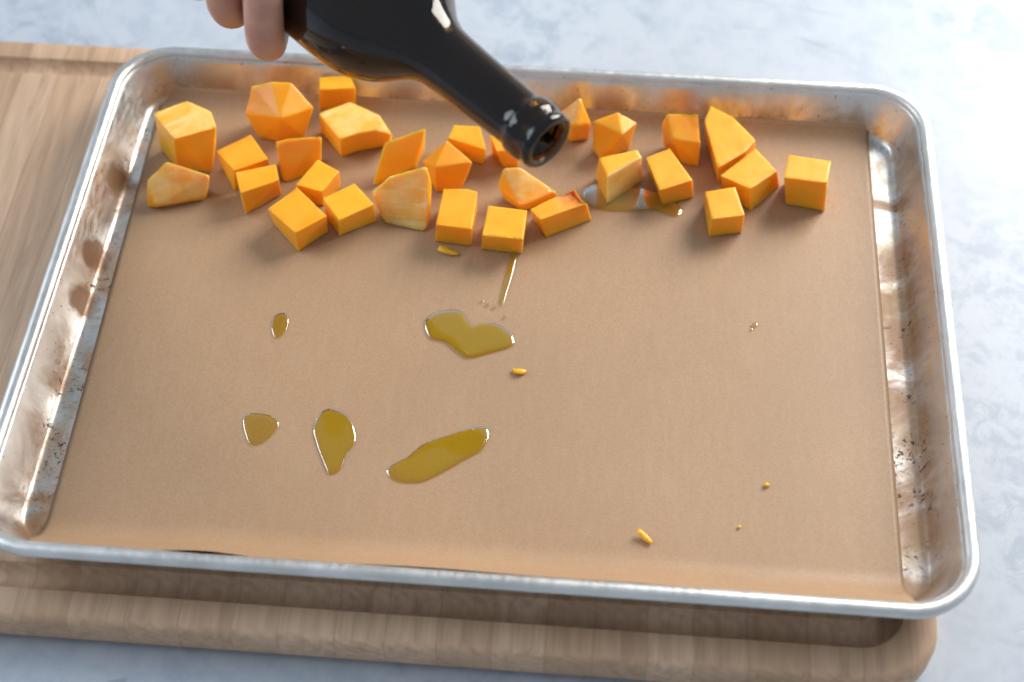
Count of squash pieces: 29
